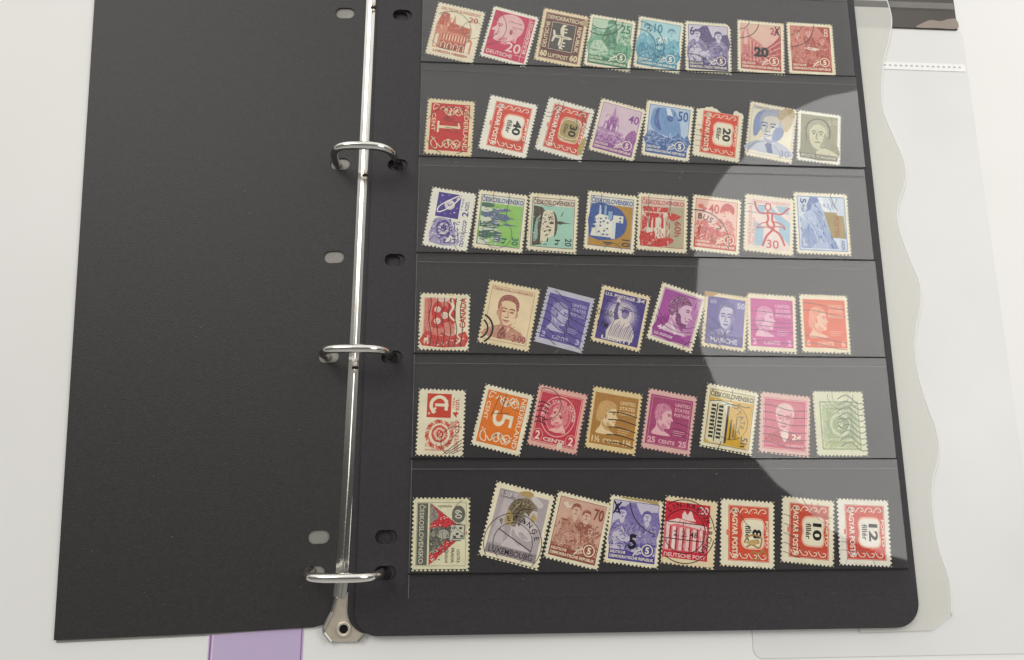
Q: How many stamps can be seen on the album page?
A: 48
